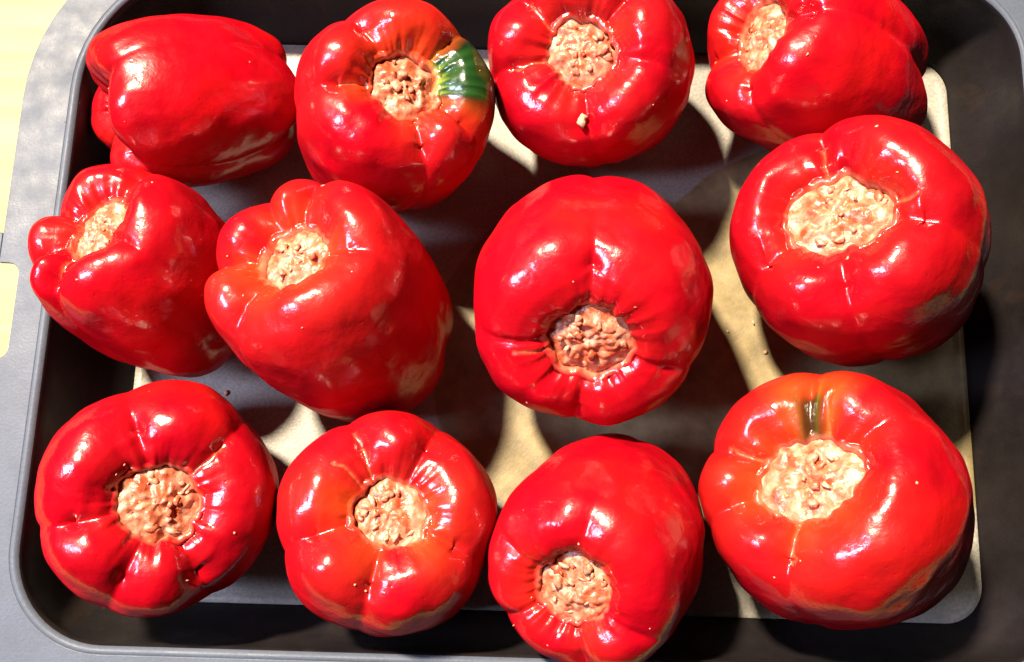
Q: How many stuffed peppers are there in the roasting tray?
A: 12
